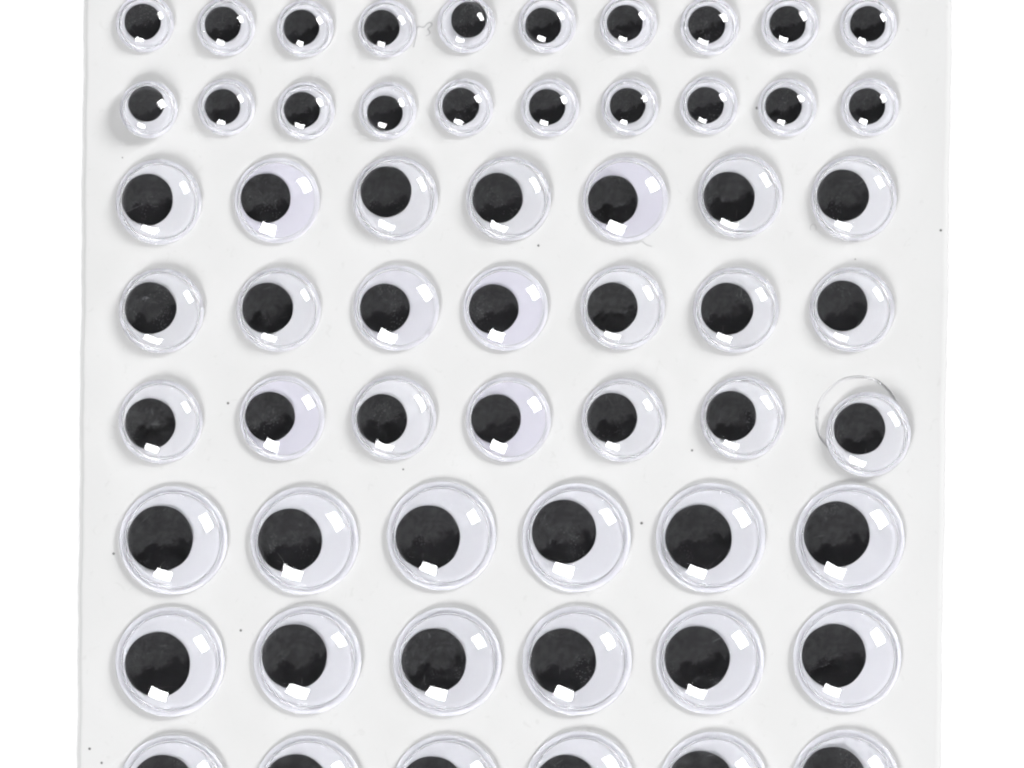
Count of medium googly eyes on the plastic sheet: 21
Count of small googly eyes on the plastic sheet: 20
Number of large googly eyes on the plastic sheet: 18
